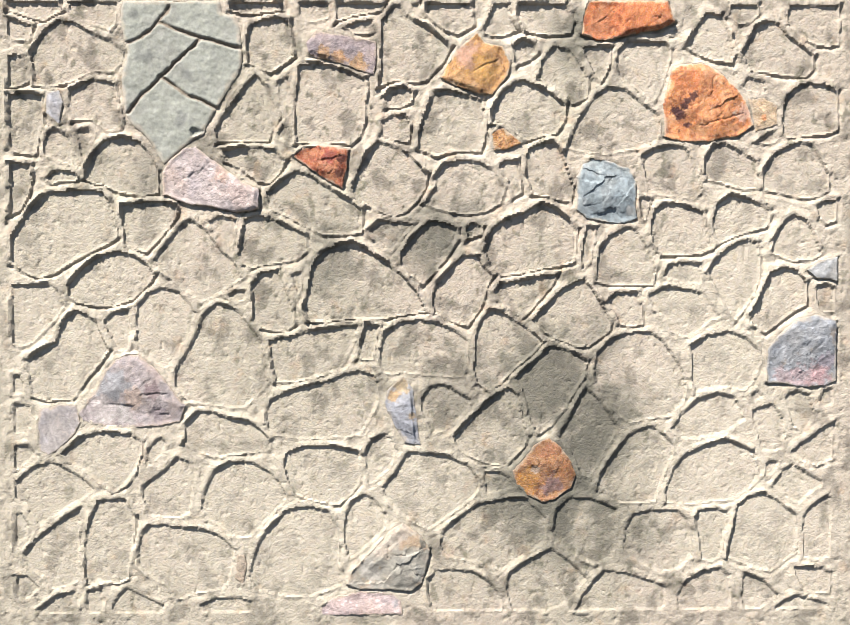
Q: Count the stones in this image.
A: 19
